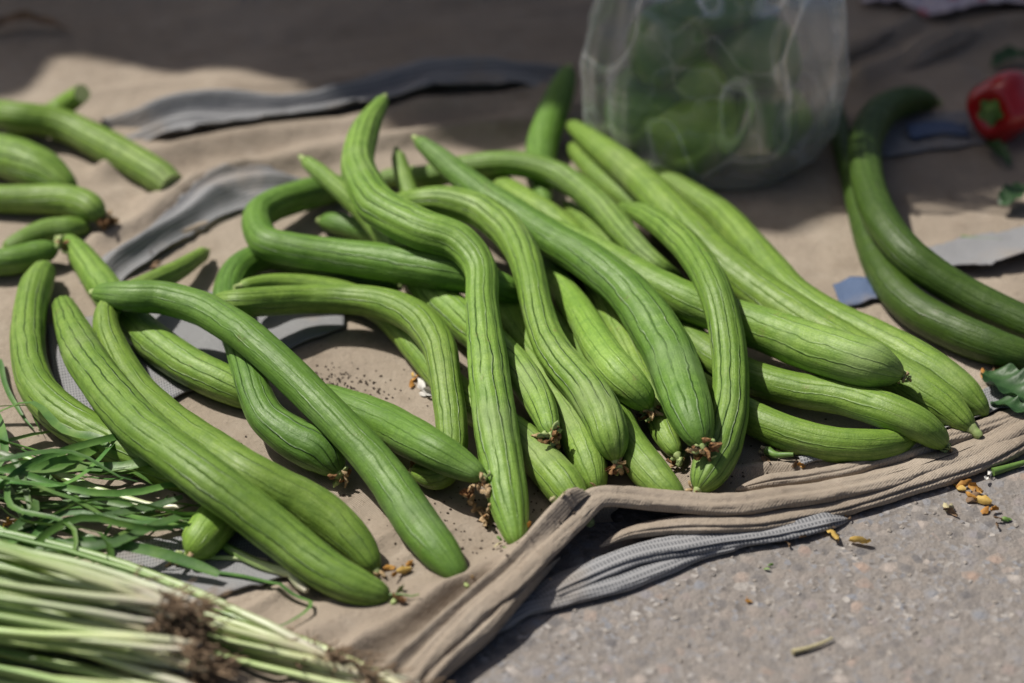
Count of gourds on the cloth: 37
